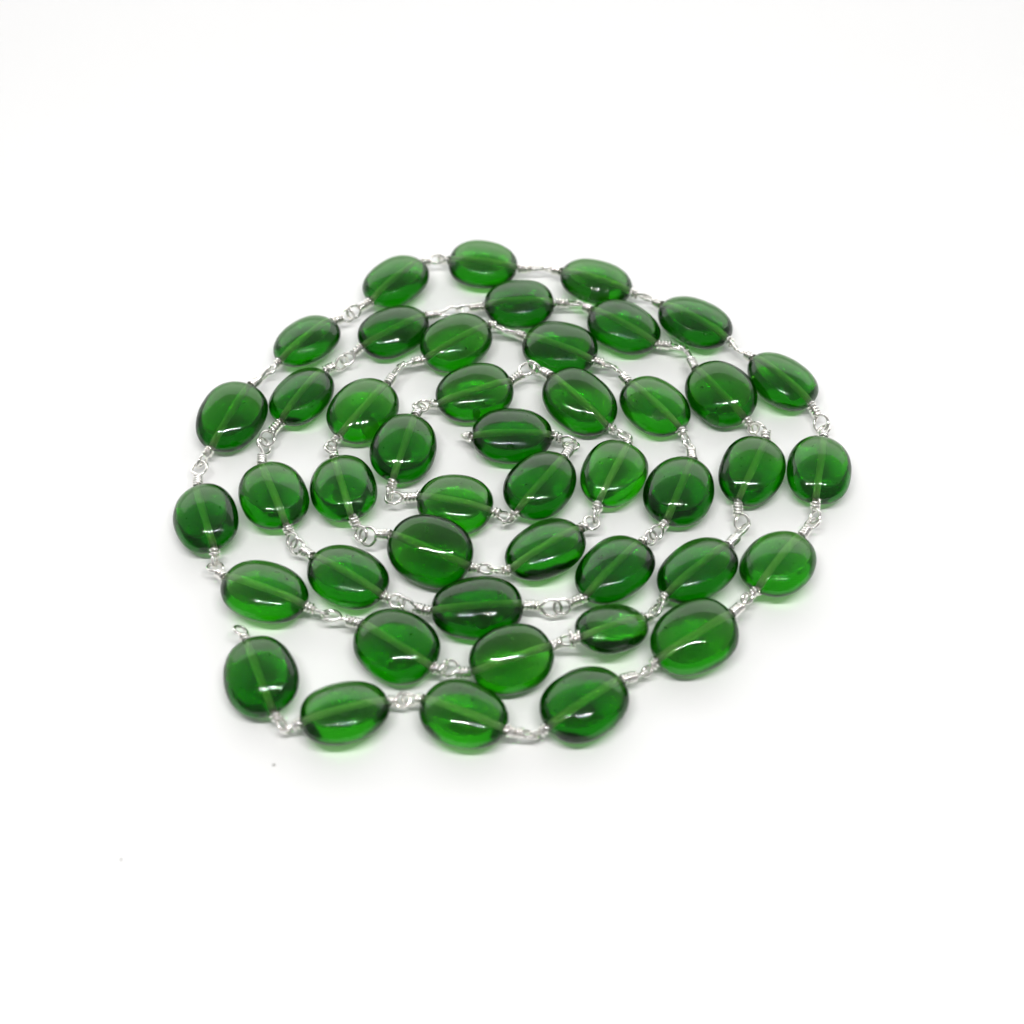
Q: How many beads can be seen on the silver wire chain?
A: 45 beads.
